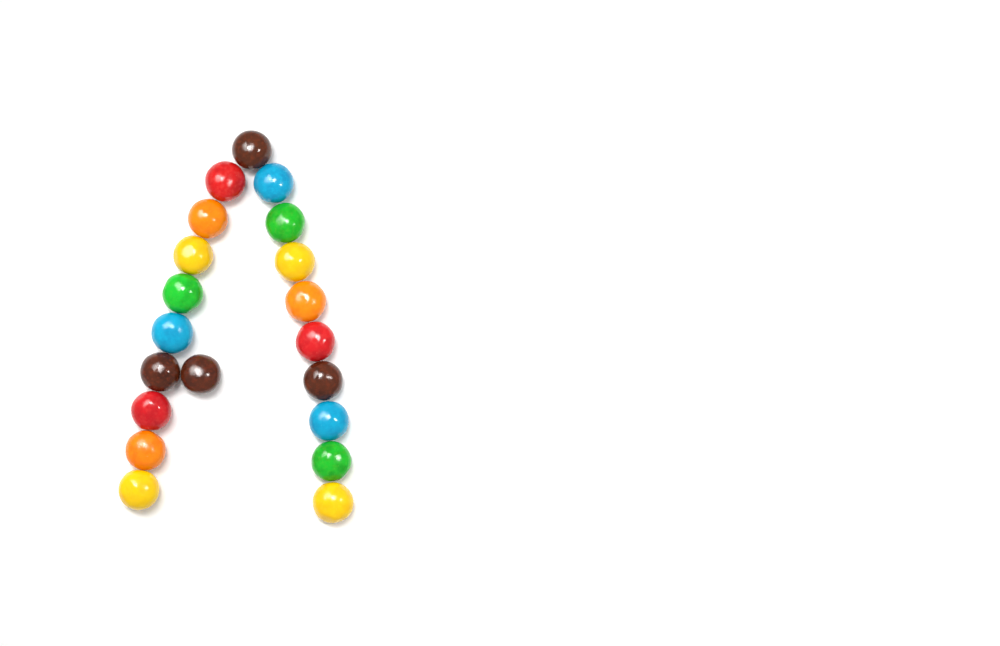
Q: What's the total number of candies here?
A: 20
